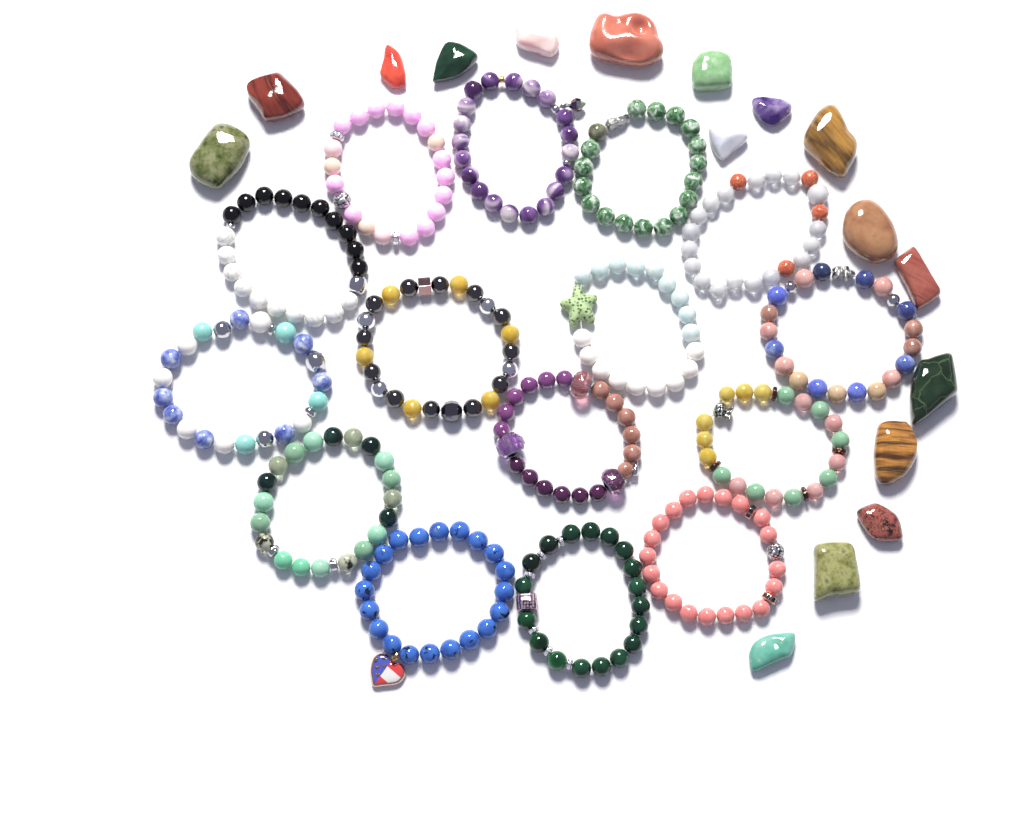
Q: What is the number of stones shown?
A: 17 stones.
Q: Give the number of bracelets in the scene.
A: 15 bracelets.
